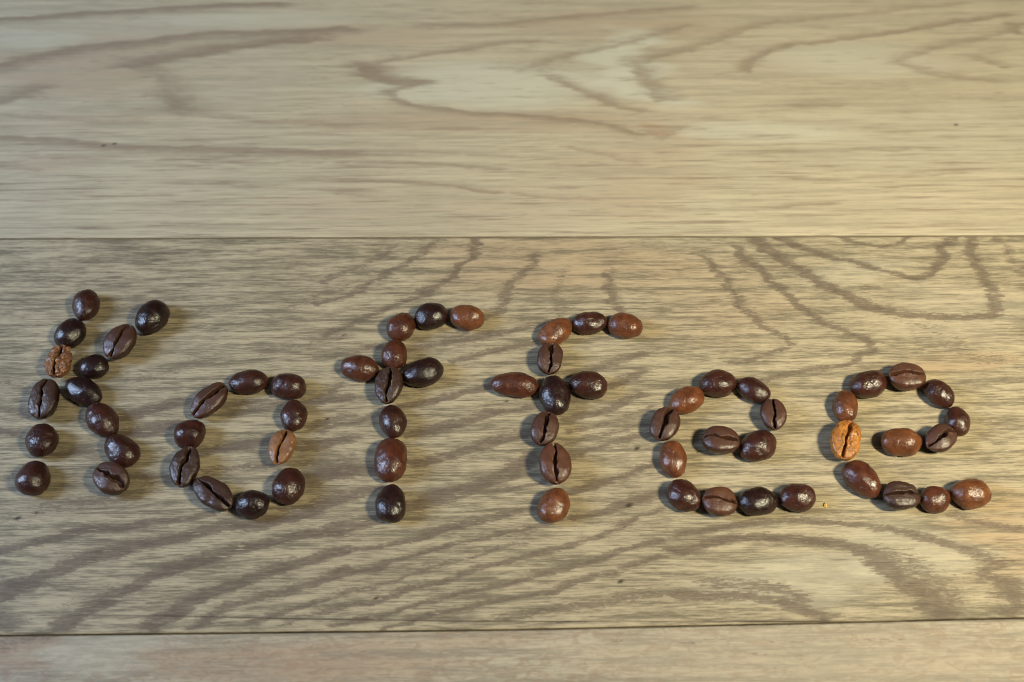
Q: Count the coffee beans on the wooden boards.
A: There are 67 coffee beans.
